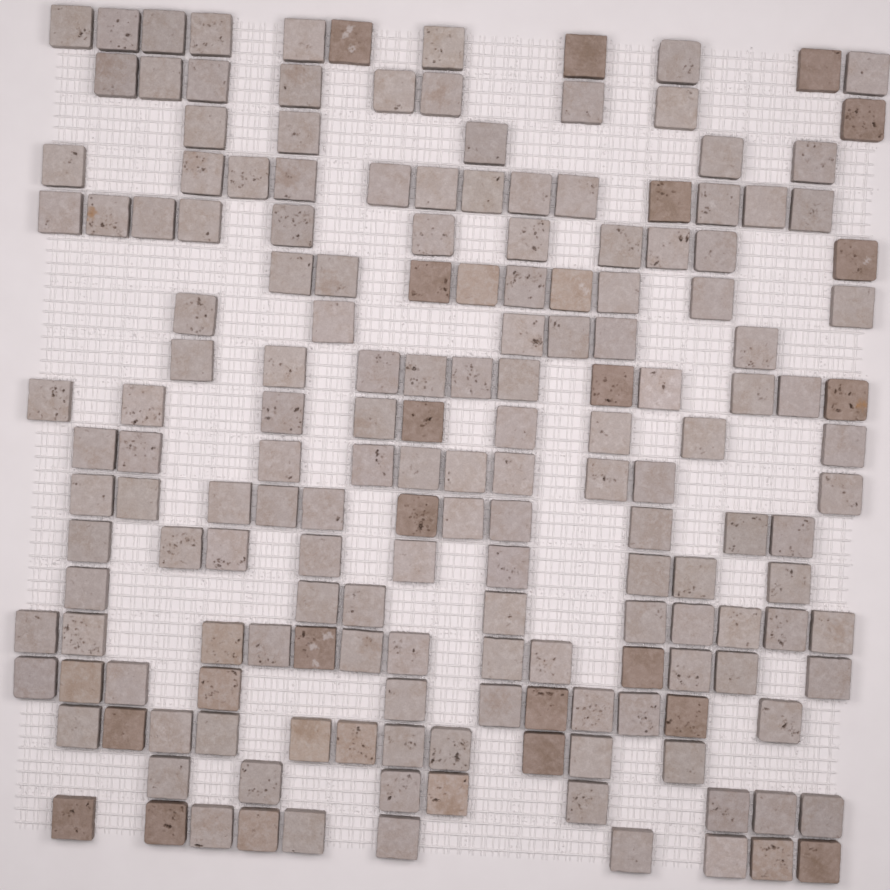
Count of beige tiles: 10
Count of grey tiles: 146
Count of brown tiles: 20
